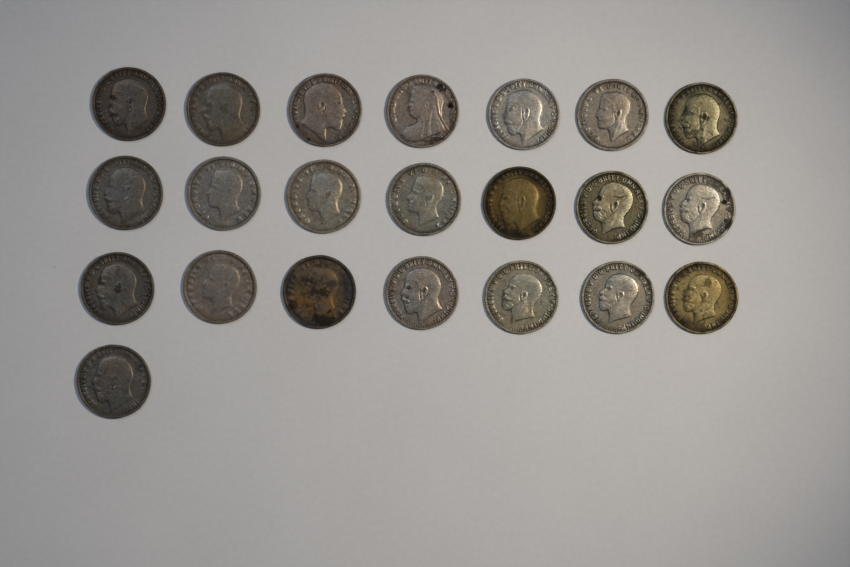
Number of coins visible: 22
